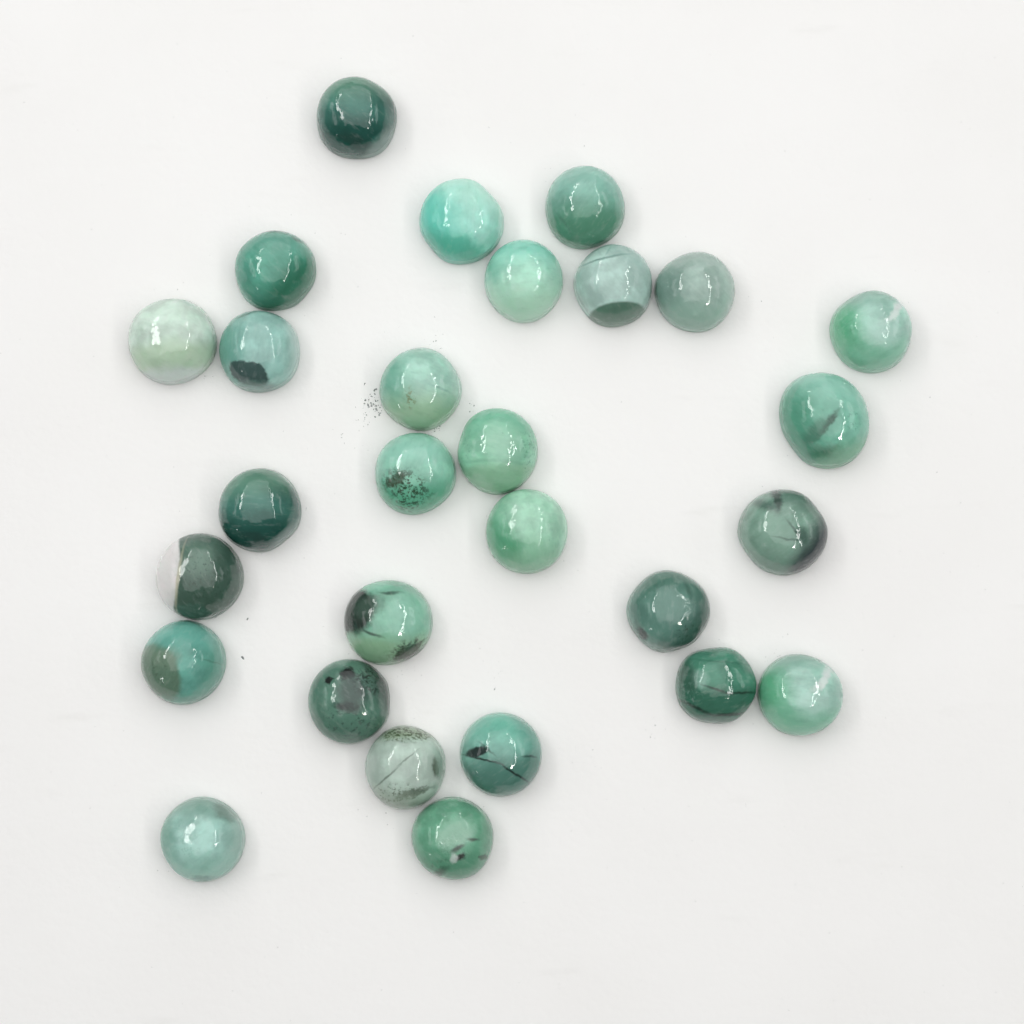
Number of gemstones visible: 28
